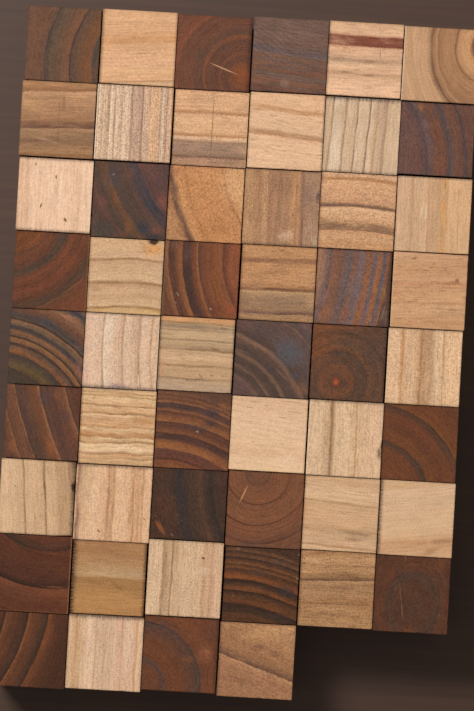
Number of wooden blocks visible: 52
